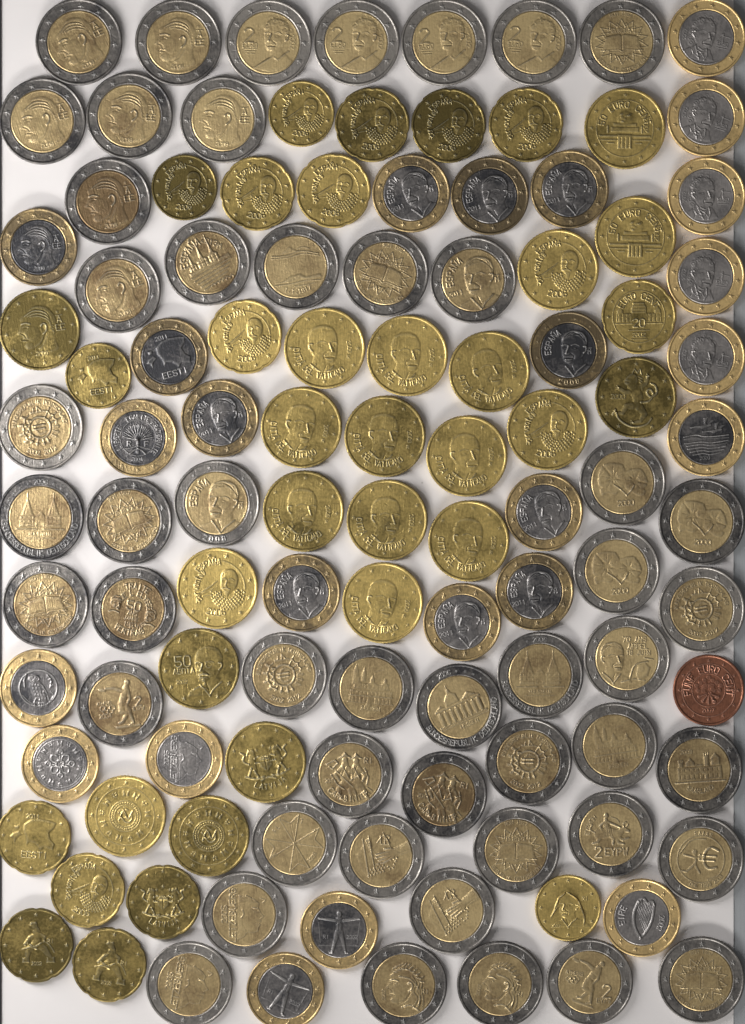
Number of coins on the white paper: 111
